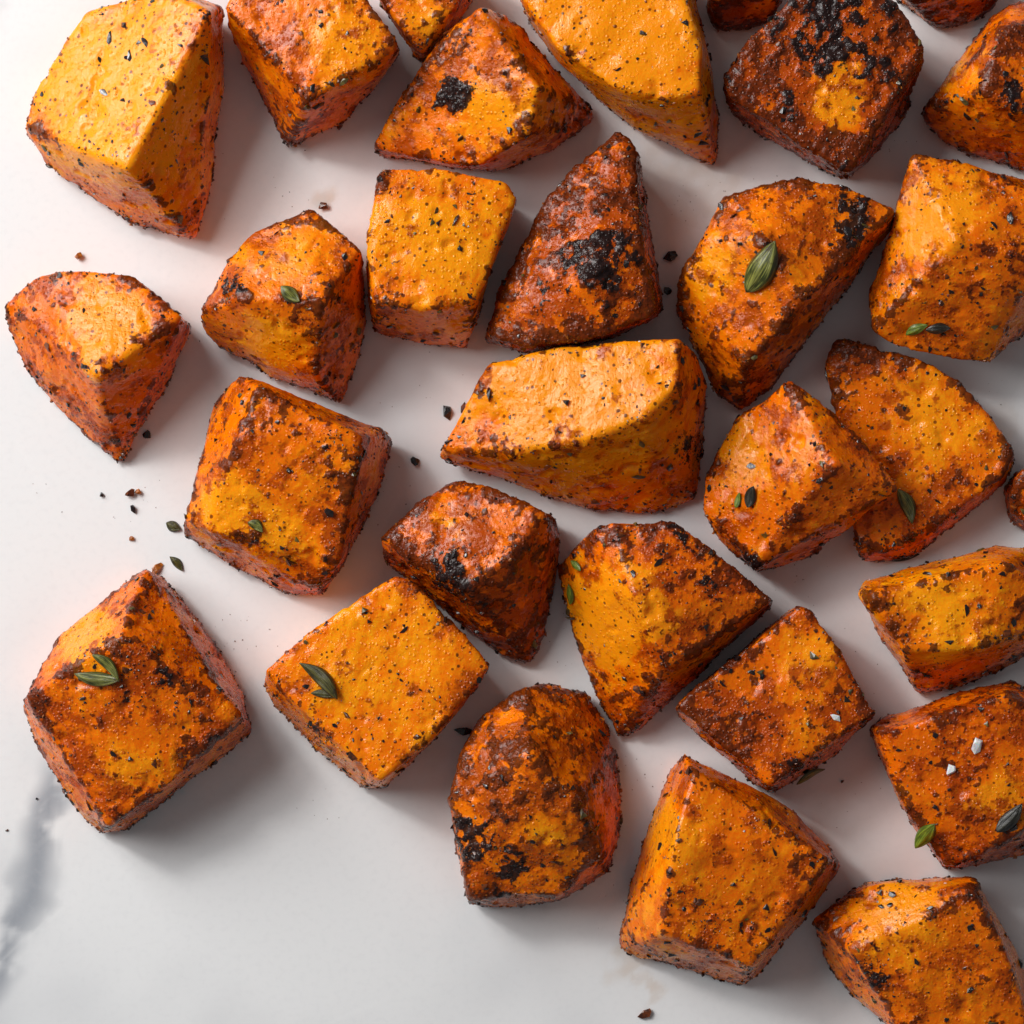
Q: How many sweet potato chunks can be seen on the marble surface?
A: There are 30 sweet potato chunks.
